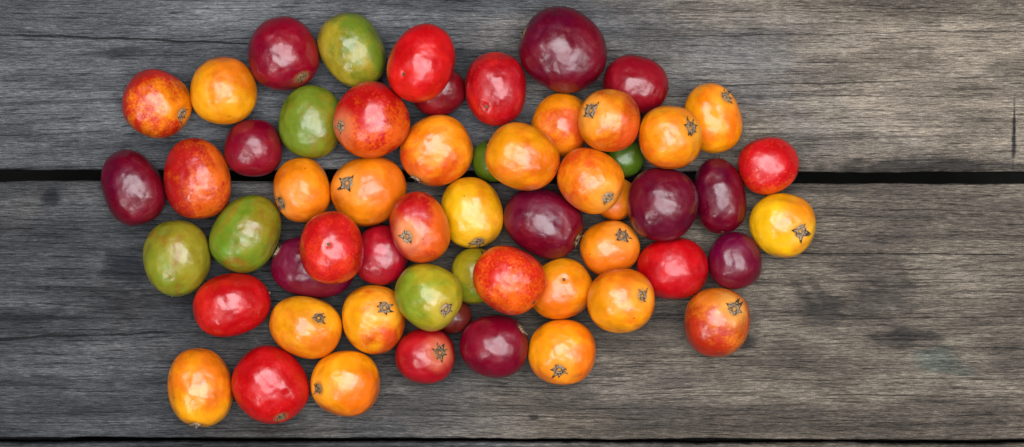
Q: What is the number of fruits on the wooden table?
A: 57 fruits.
